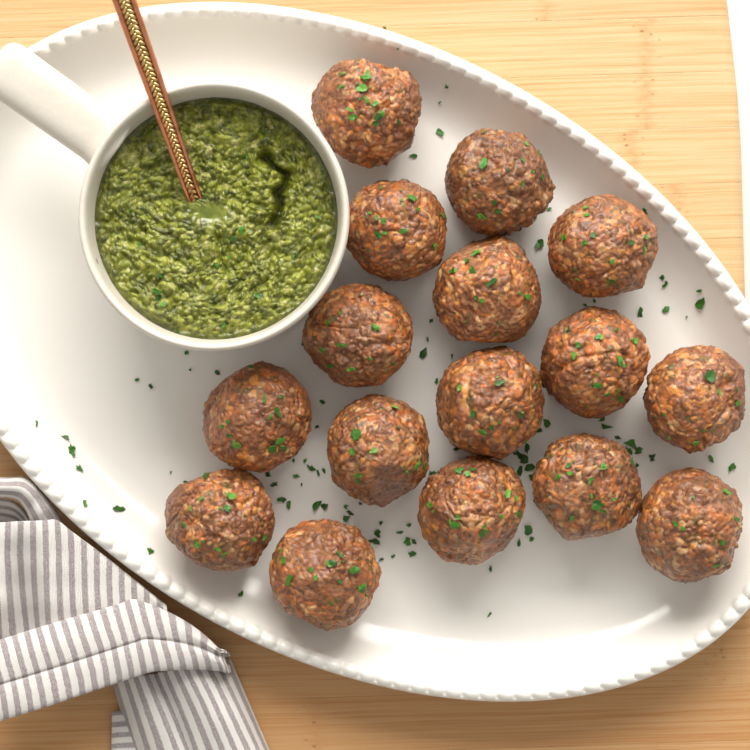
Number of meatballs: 16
